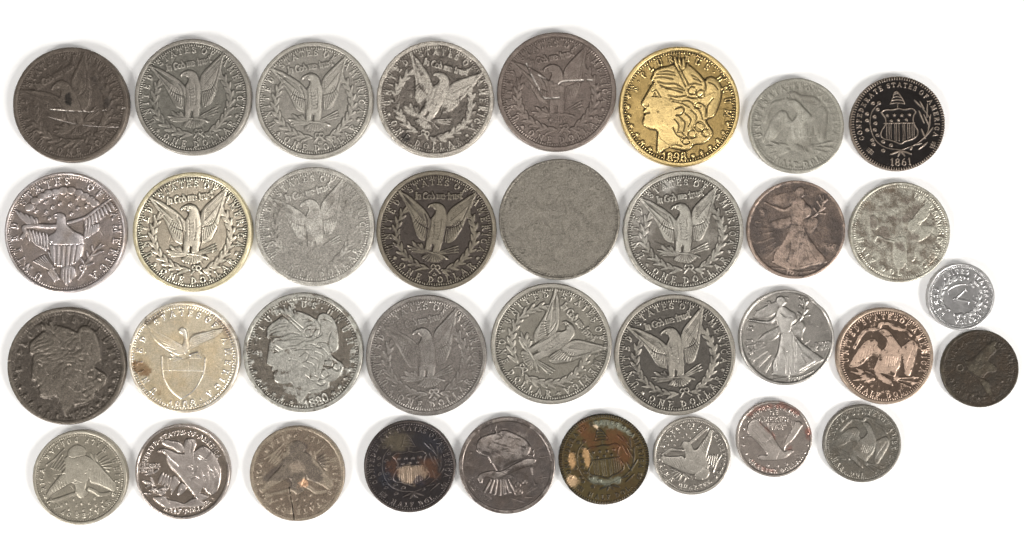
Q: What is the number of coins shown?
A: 35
